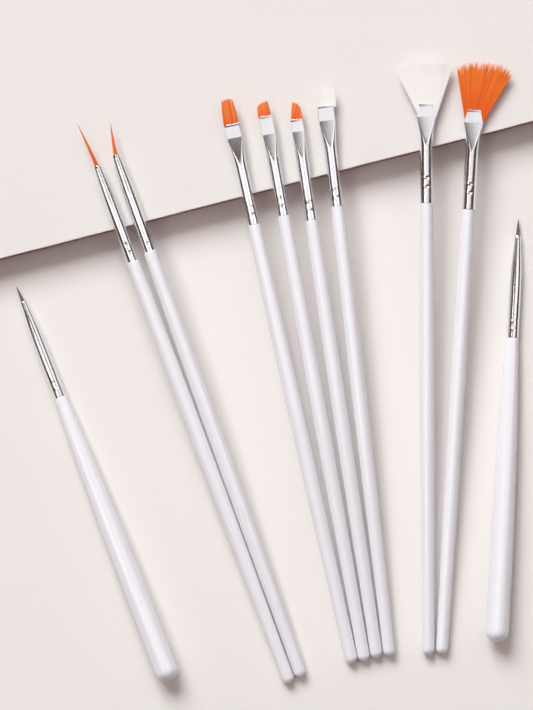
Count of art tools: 10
